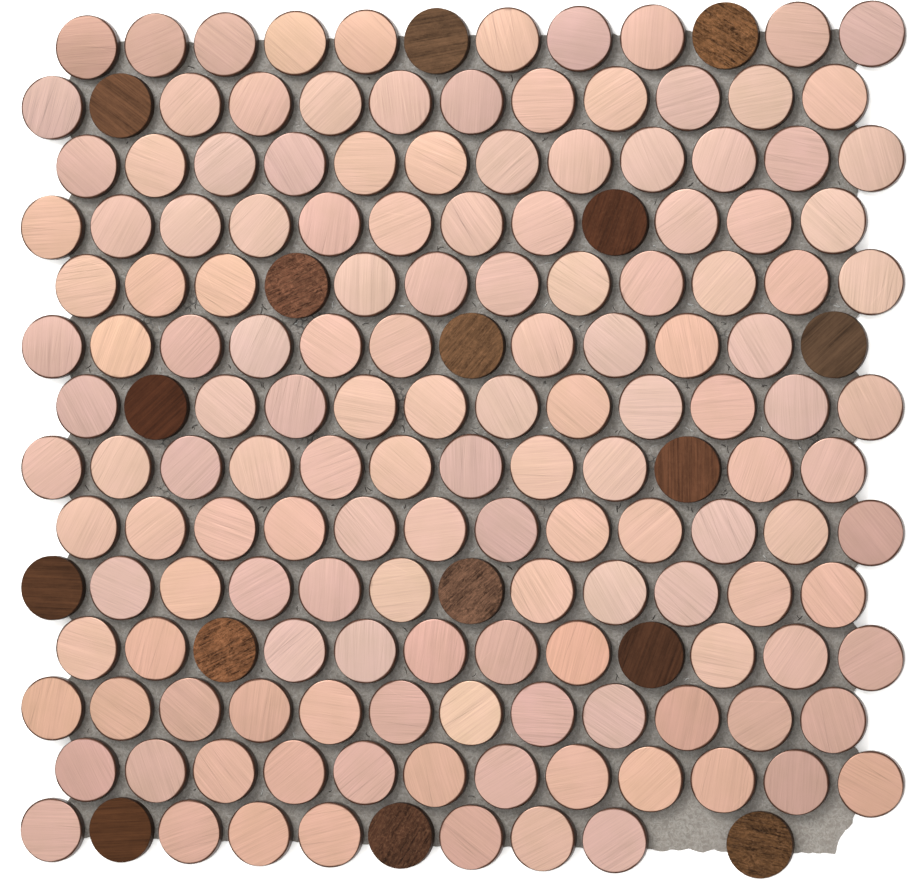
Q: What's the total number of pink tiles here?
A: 150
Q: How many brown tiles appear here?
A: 16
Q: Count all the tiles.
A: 166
